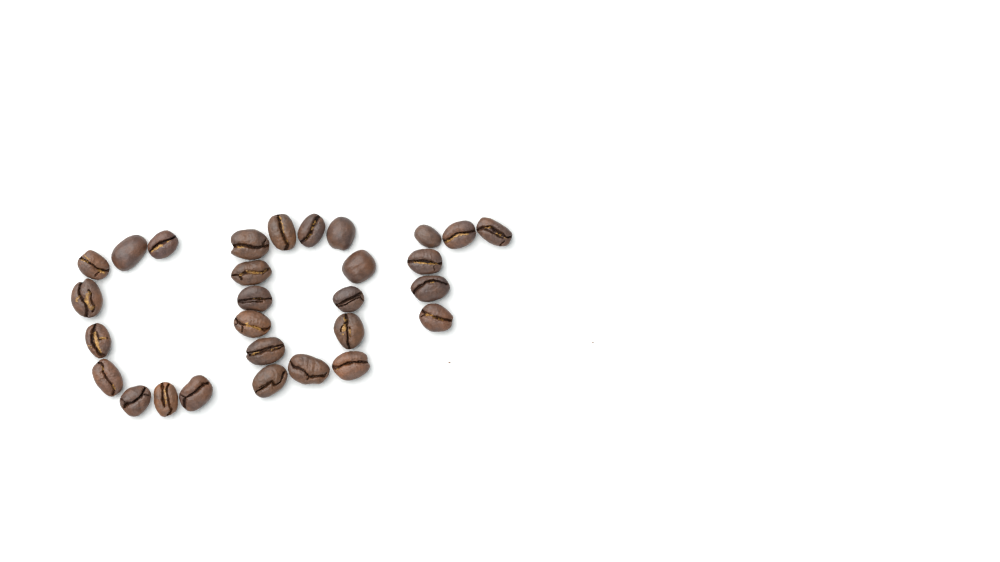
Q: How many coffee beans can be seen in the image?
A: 29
